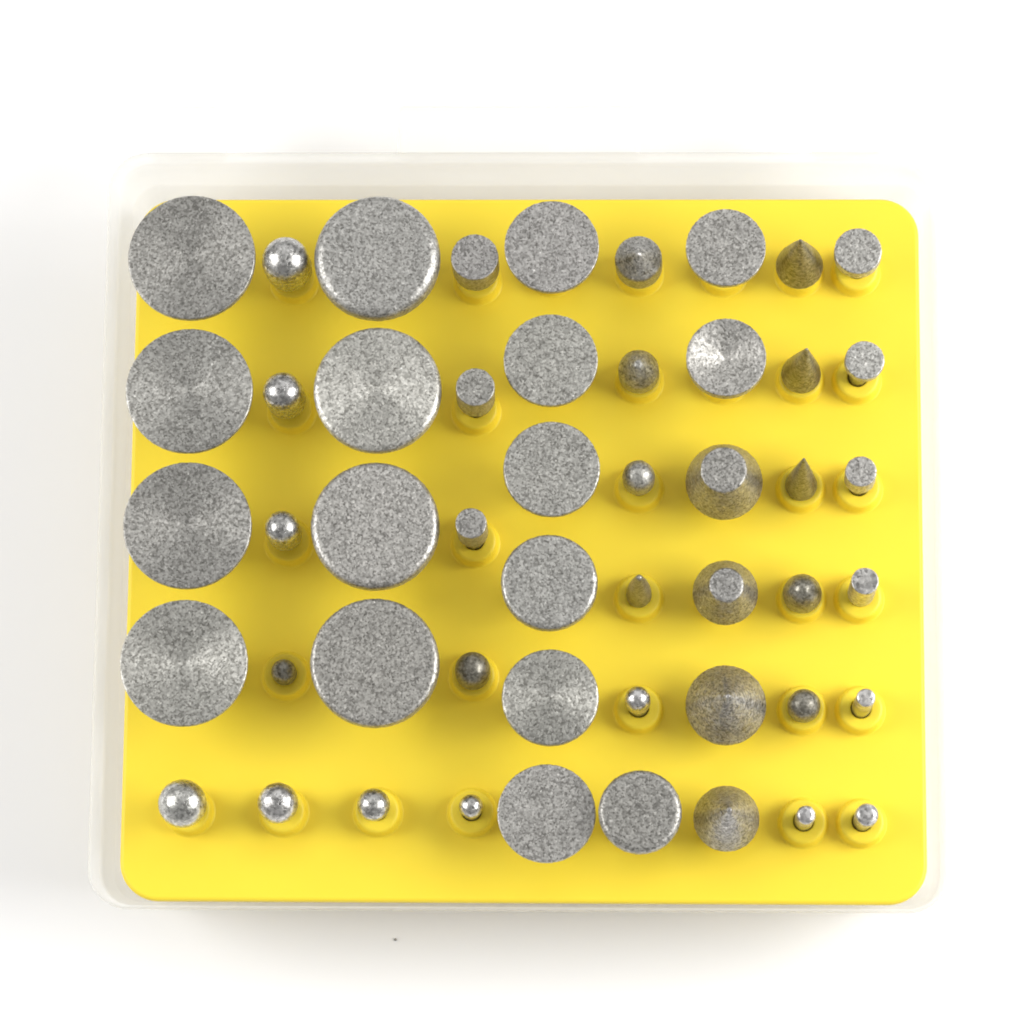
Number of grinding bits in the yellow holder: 50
